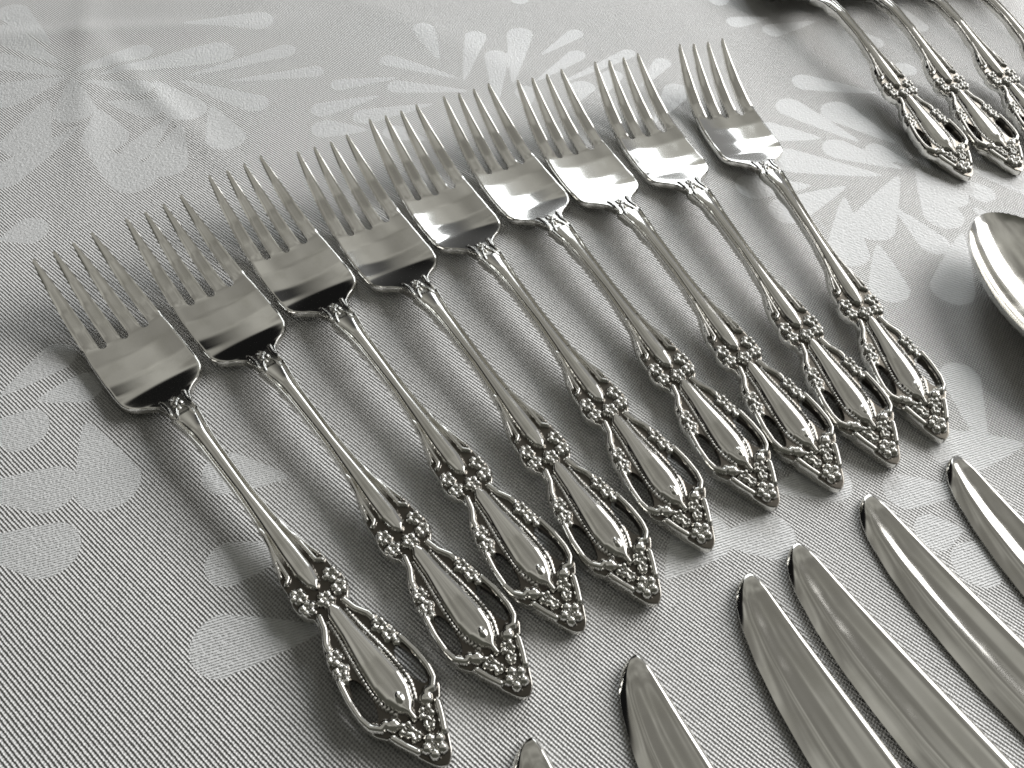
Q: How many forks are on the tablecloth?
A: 9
